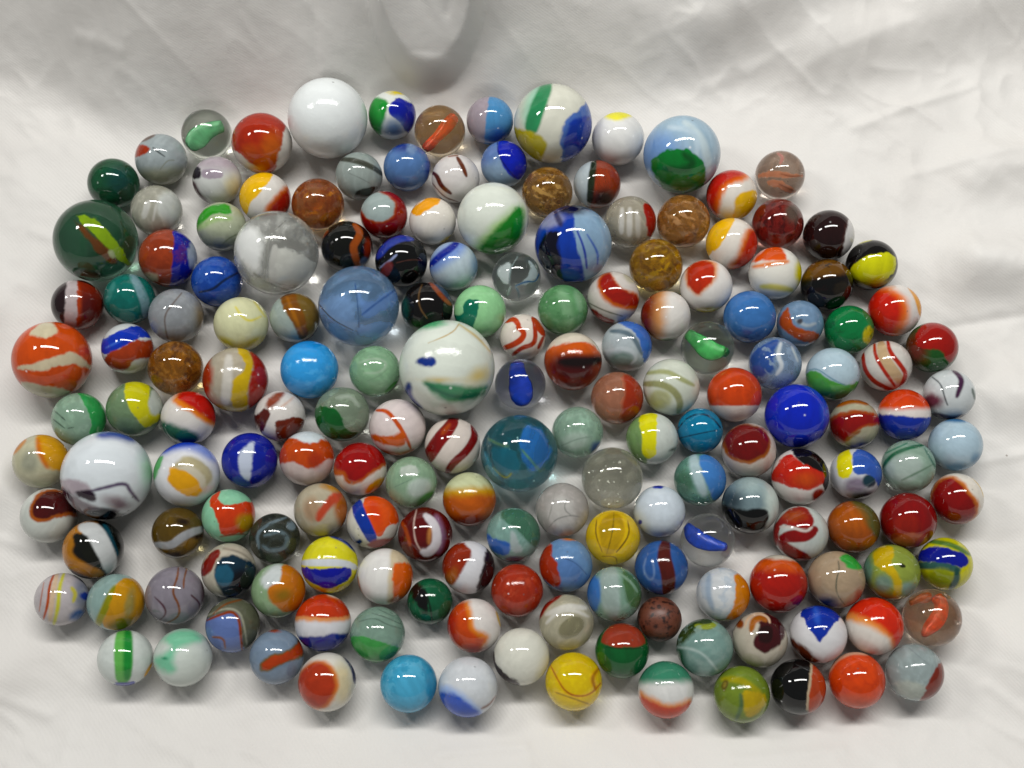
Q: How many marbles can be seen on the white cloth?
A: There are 171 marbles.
